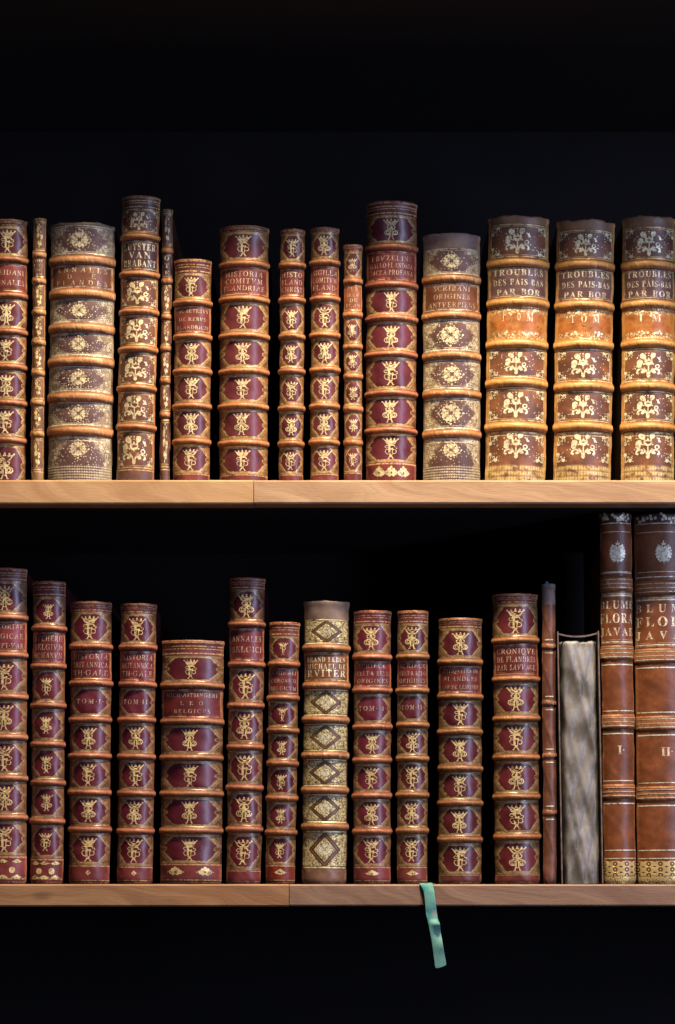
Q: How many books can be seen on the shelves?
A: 31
